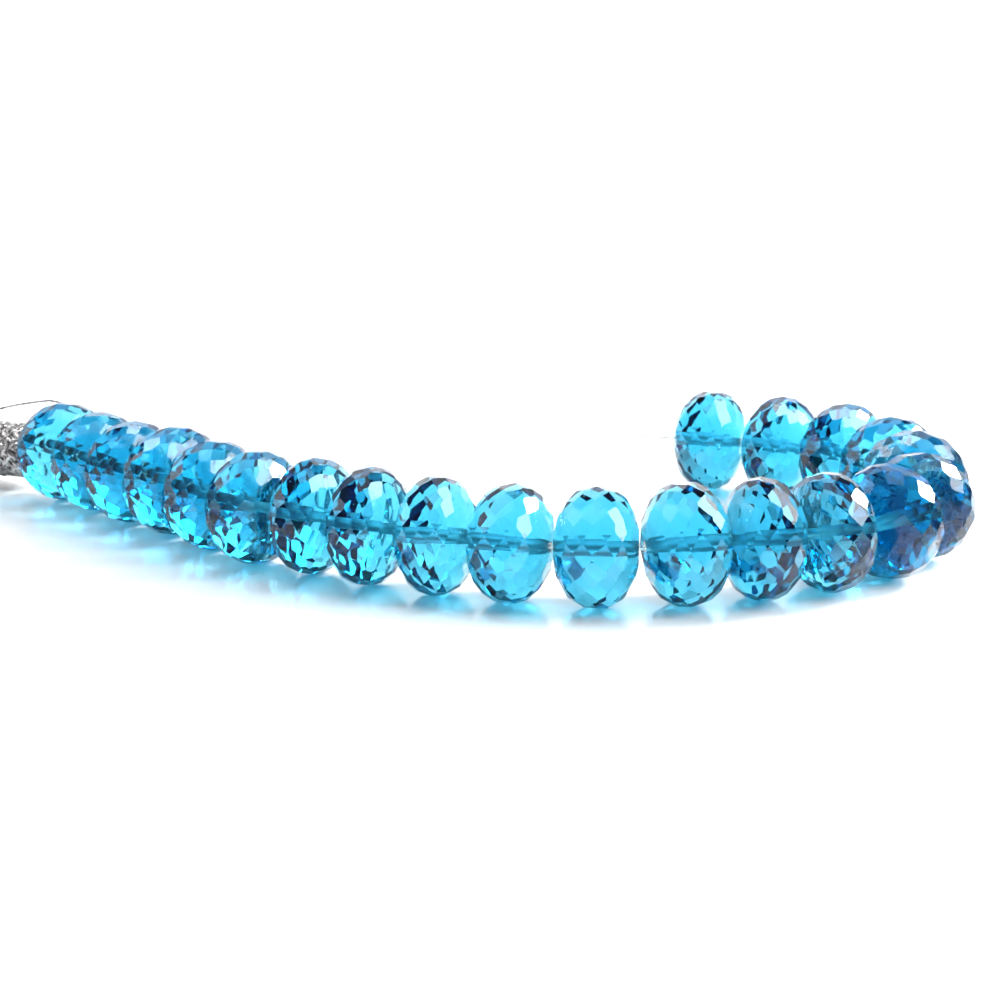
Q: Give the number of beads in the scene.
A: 21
